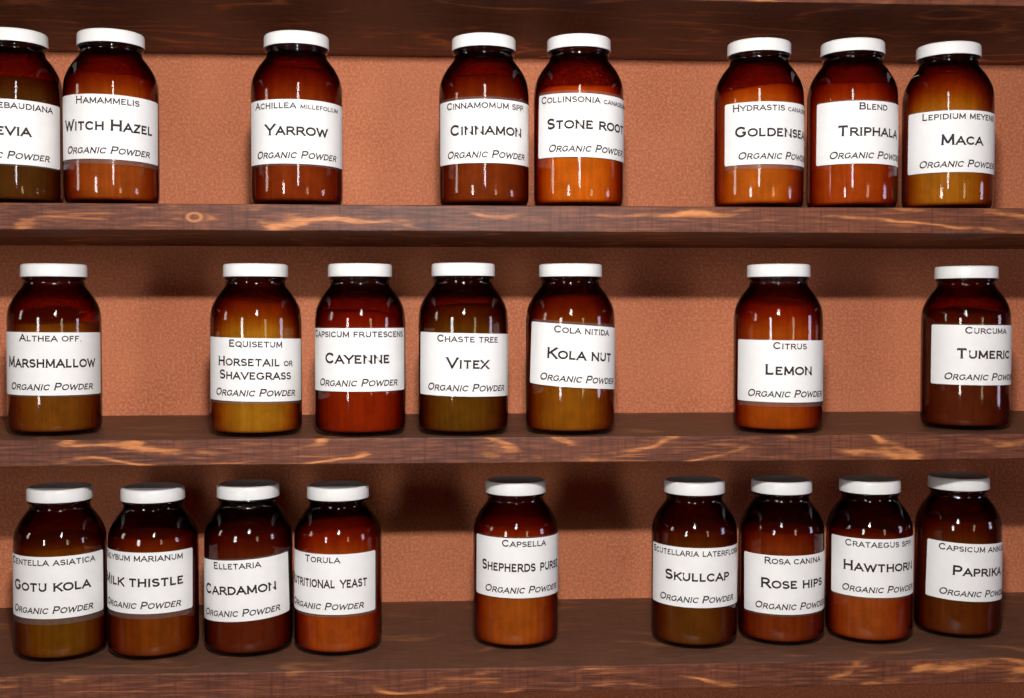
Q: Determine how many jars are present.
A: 24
